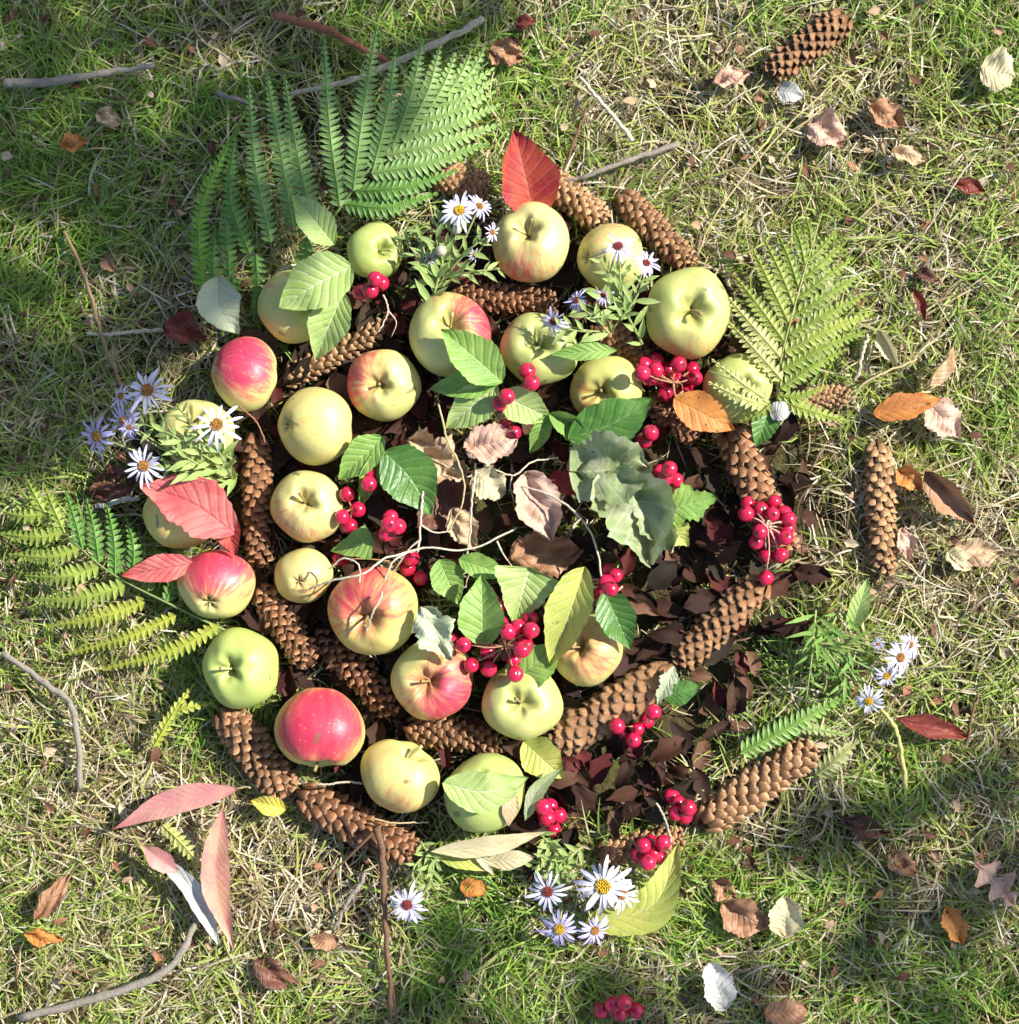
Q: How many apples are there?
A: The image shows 25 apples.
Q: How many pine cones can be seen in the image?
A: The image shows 21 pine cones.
